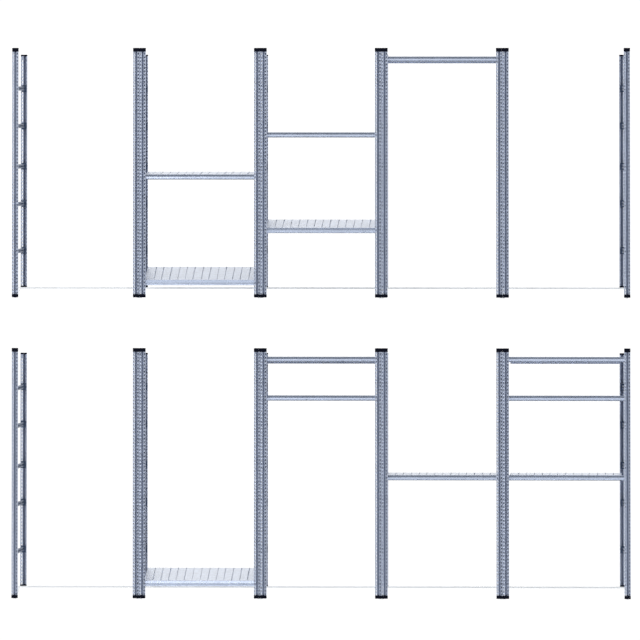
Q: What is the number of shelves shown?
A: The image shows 12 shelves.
